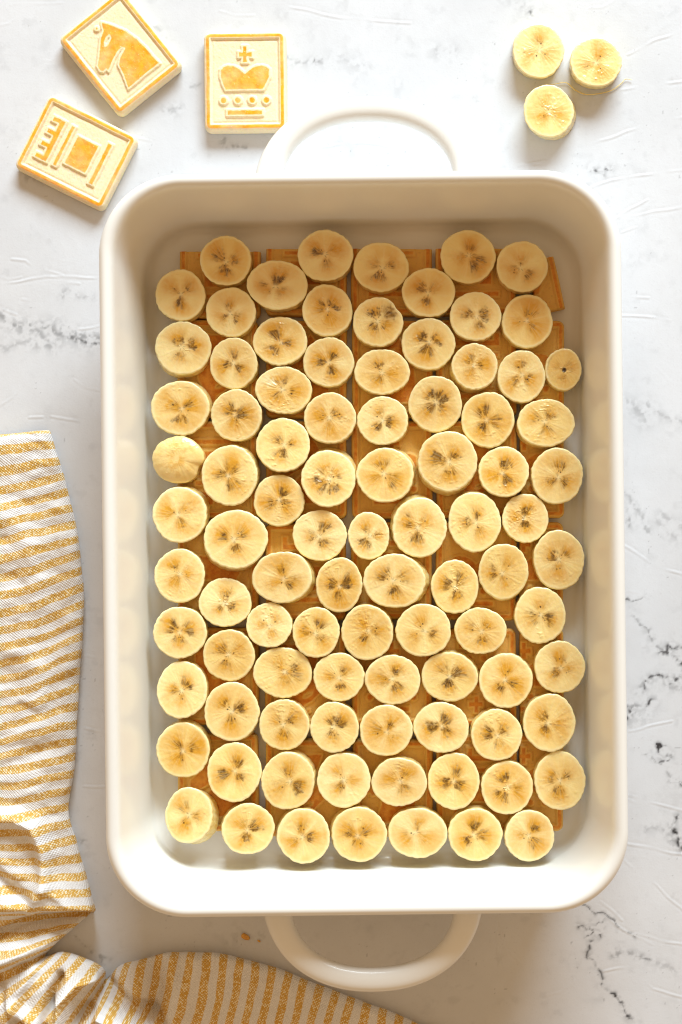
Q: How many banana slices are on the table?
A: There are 94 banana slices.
